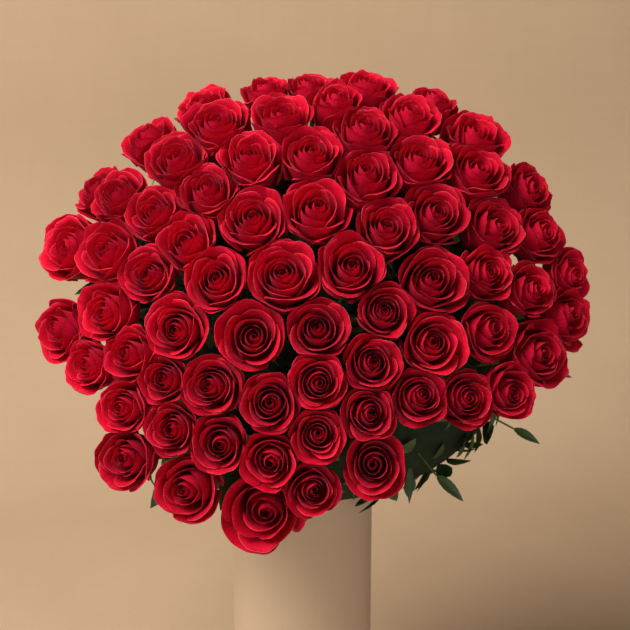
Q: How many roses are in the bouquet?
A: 71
